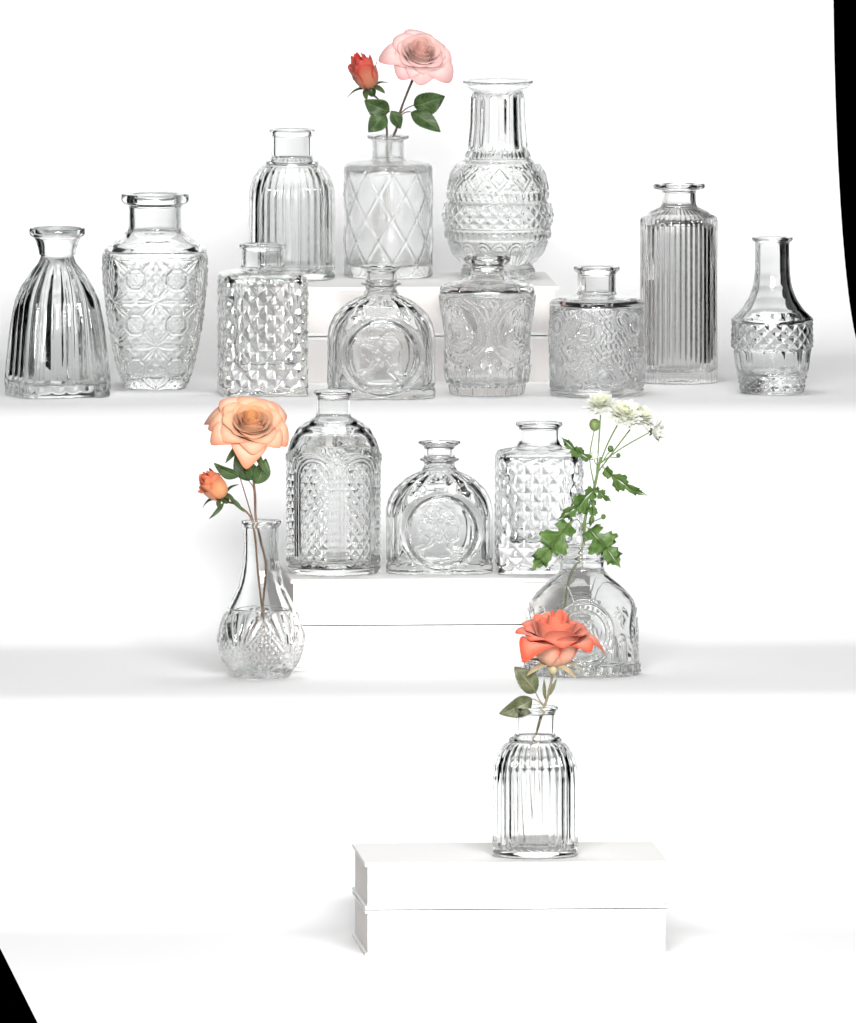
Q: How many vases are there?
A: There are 17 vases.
